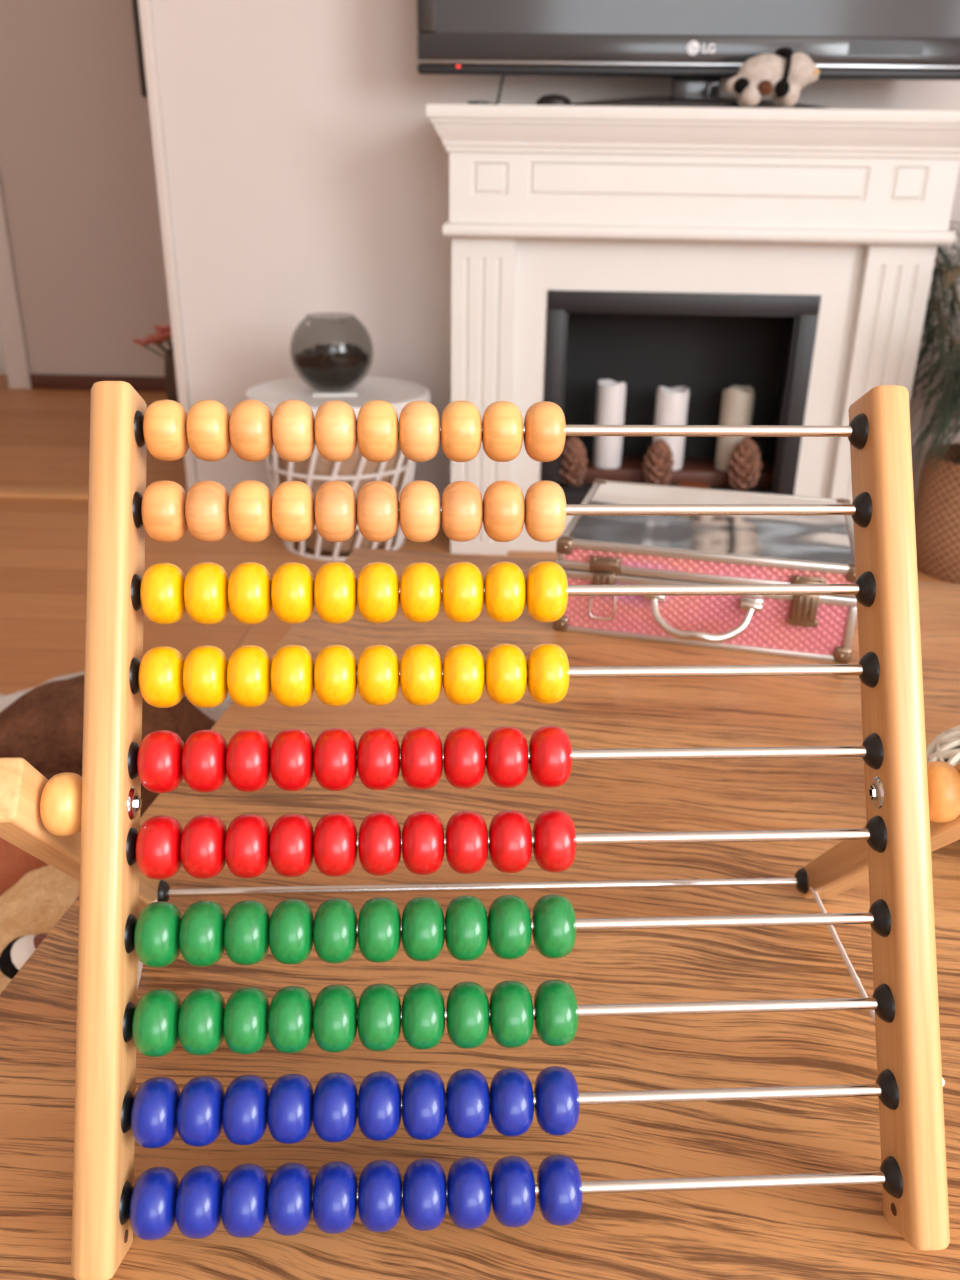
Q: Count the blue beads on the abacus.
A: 20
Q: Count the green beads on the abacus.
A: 20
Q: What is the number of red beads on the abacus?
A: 20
